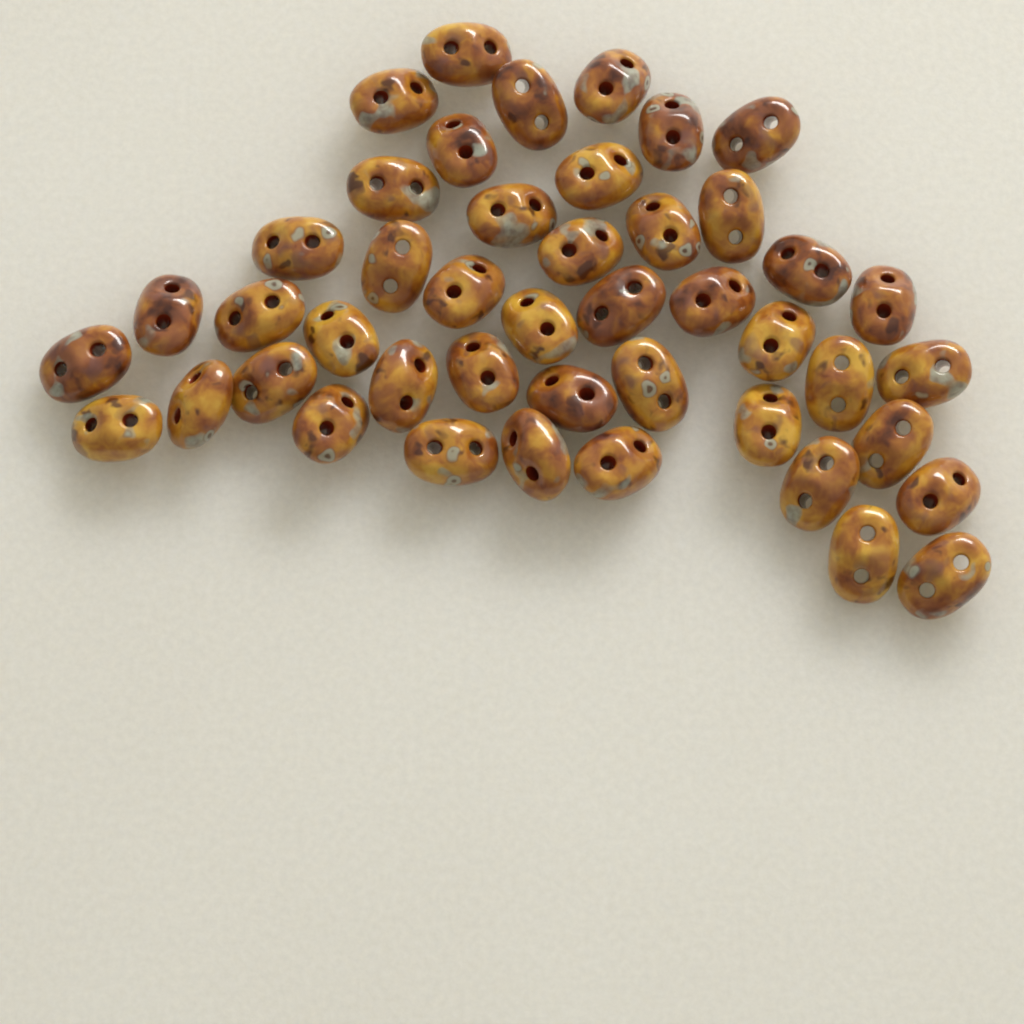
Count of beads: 45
